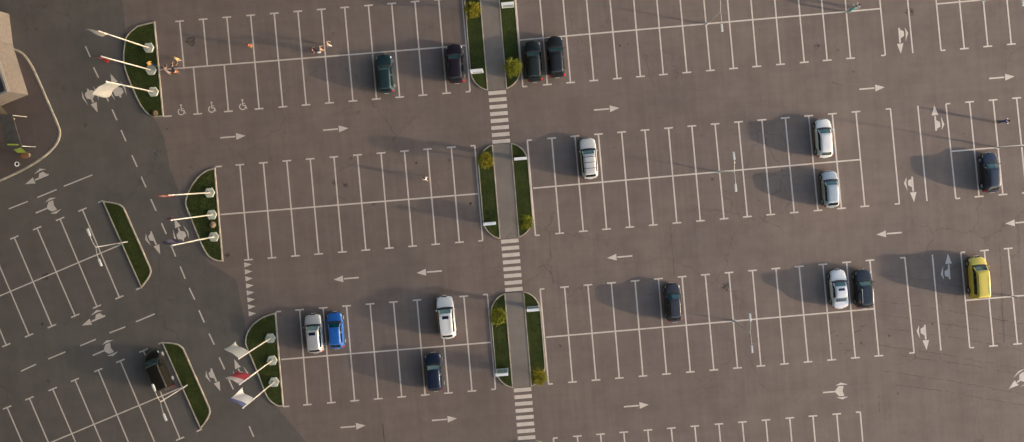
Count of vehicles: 17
